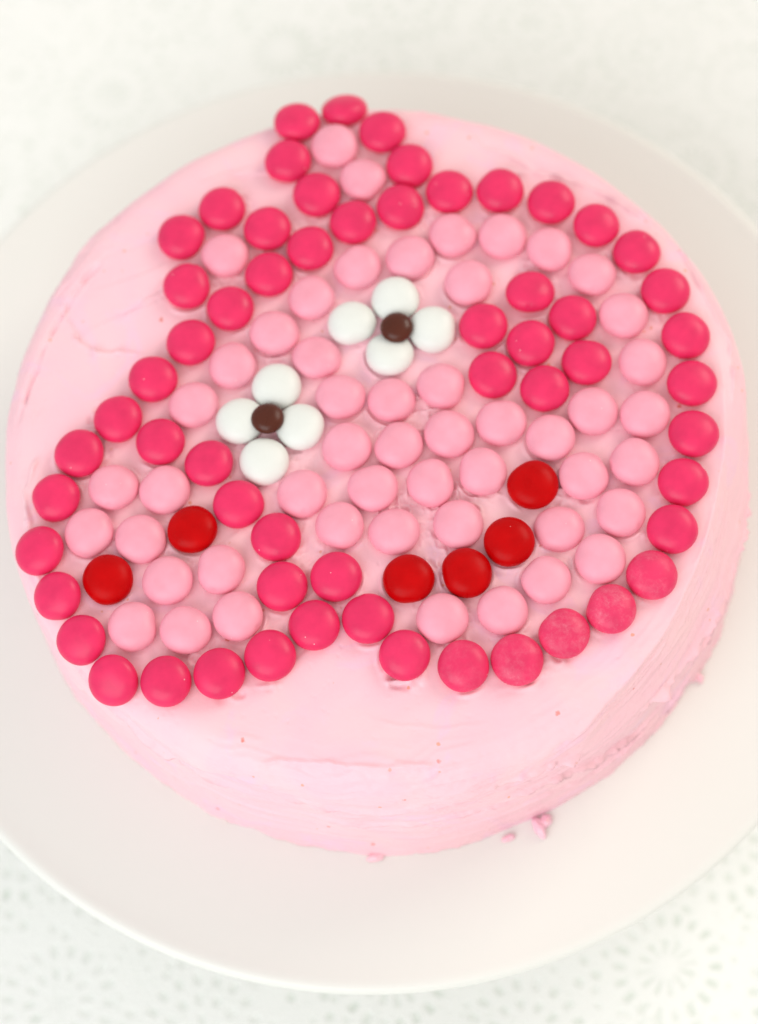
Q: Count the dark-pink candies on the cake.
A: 59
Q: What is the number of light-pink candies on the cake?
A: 51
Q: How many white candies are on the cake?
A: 8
